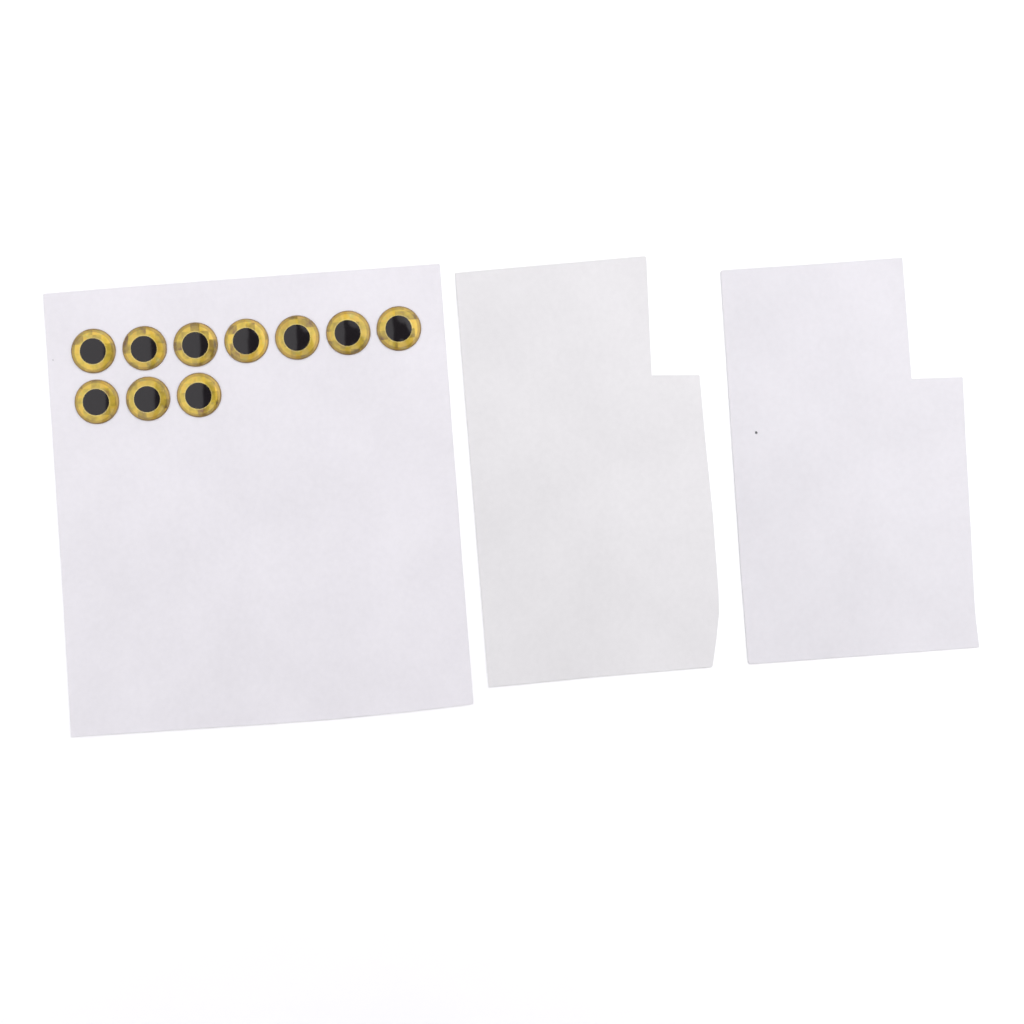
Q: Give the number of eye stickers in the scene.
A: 10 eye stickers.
